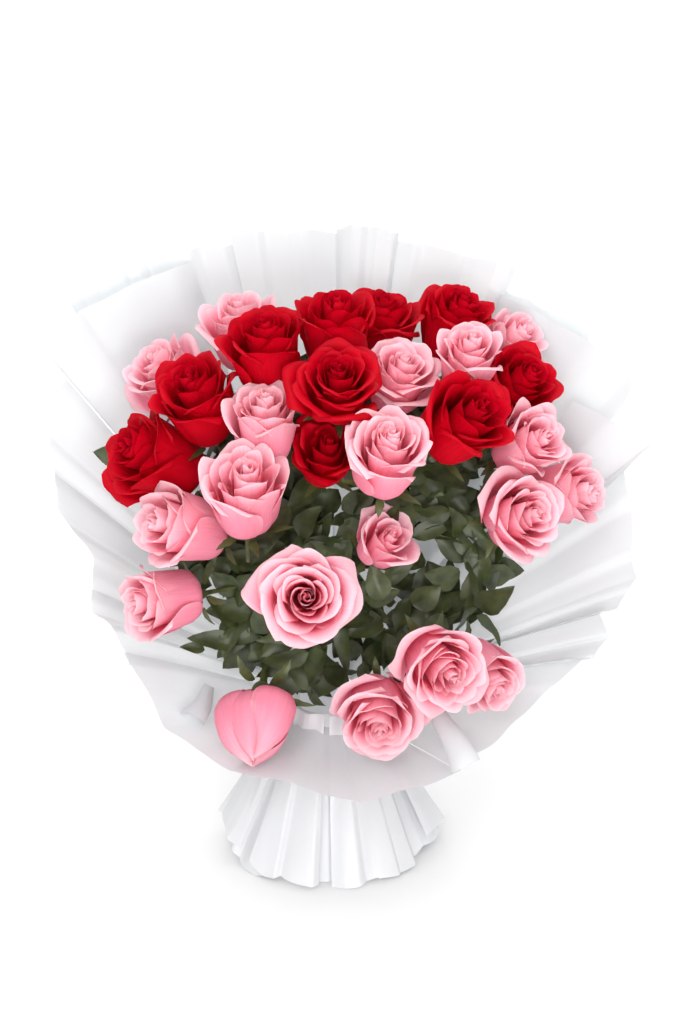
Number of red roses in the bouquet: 10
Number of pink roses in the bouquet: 19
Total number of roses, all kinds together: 29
